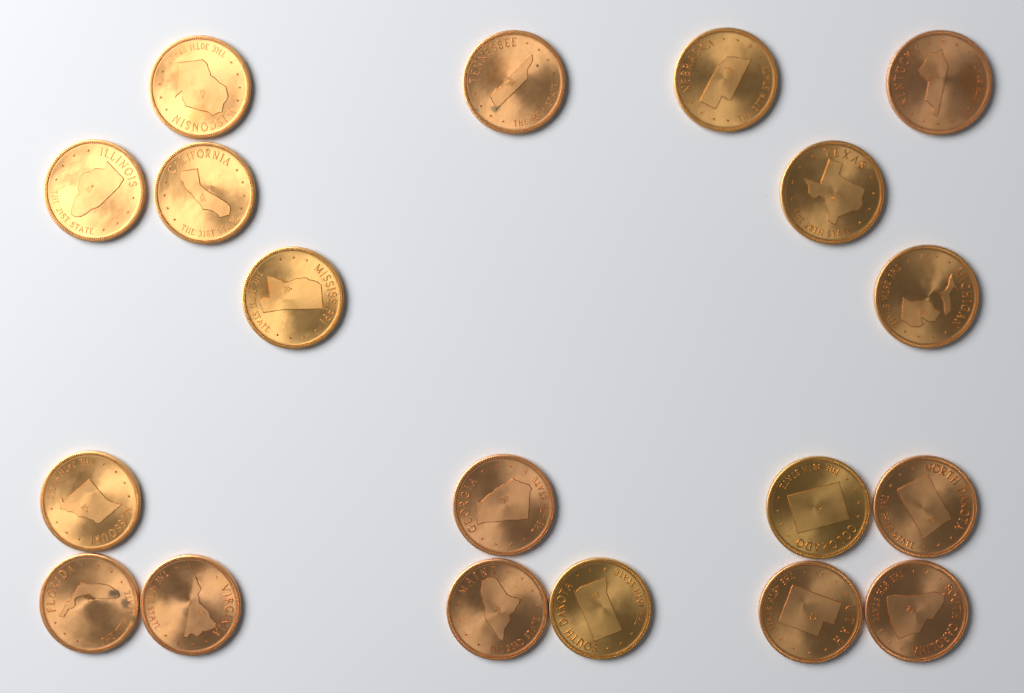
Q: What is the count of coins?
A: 19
